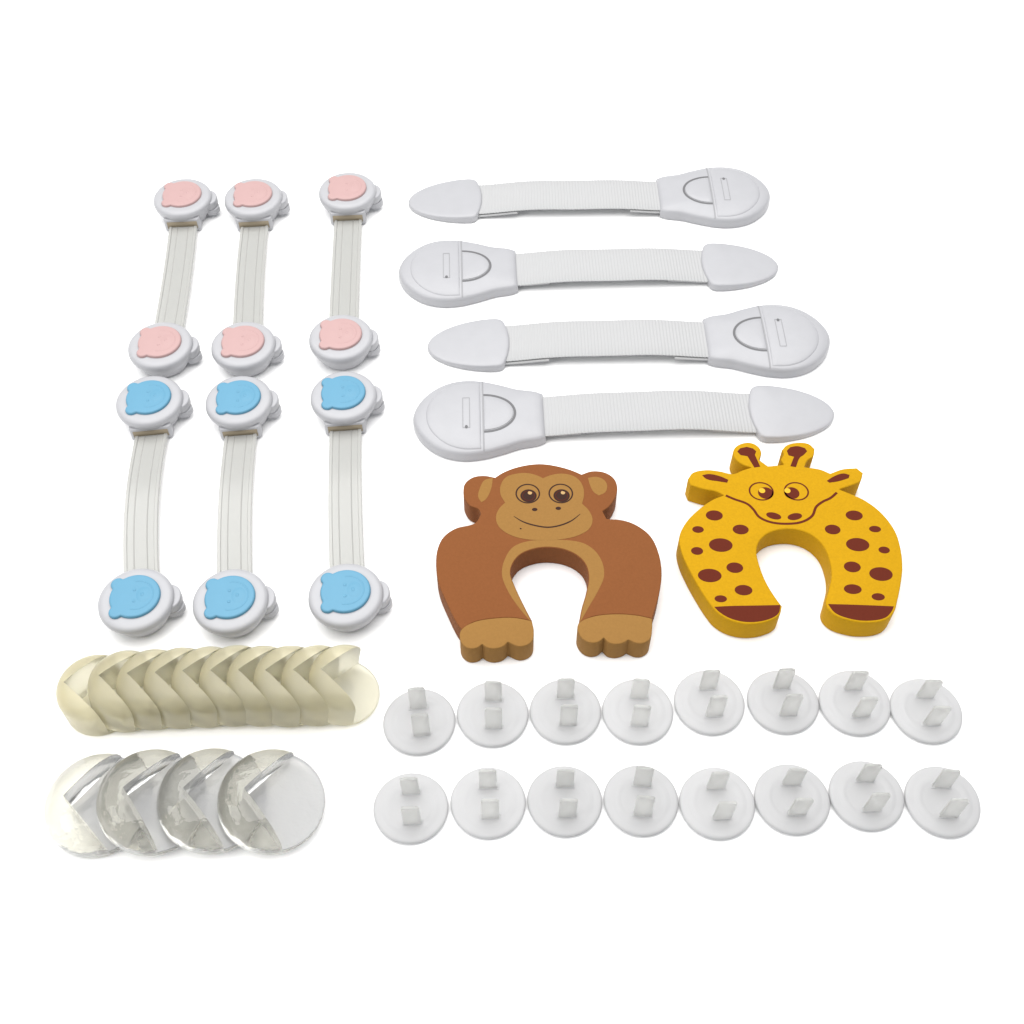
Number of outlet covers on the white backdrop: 16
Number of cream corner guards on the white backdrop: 10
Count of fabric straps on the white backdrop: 4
